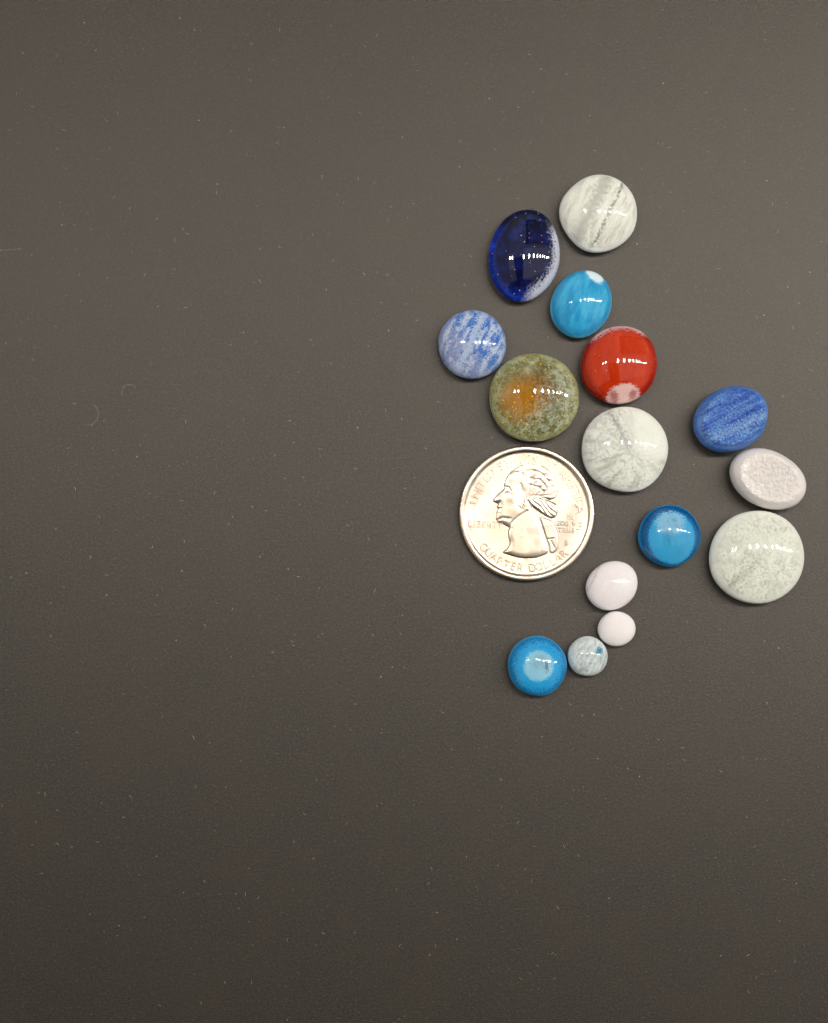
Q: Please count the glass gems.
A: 15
